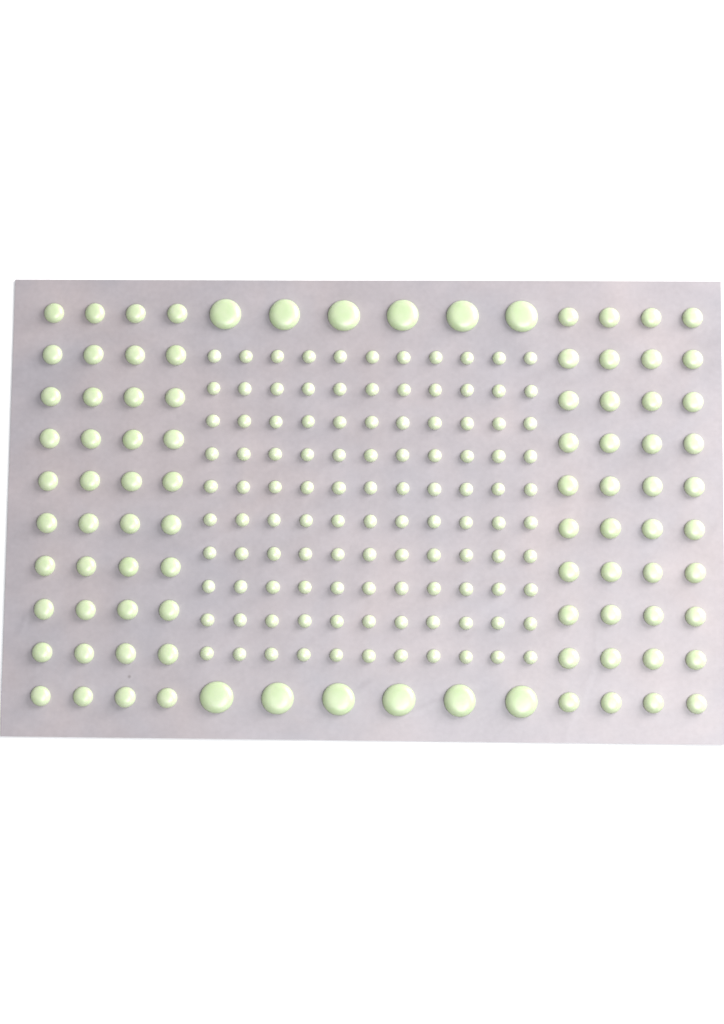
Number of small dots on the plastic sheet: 110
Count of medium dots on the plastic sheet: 80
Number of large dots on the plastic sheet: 12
